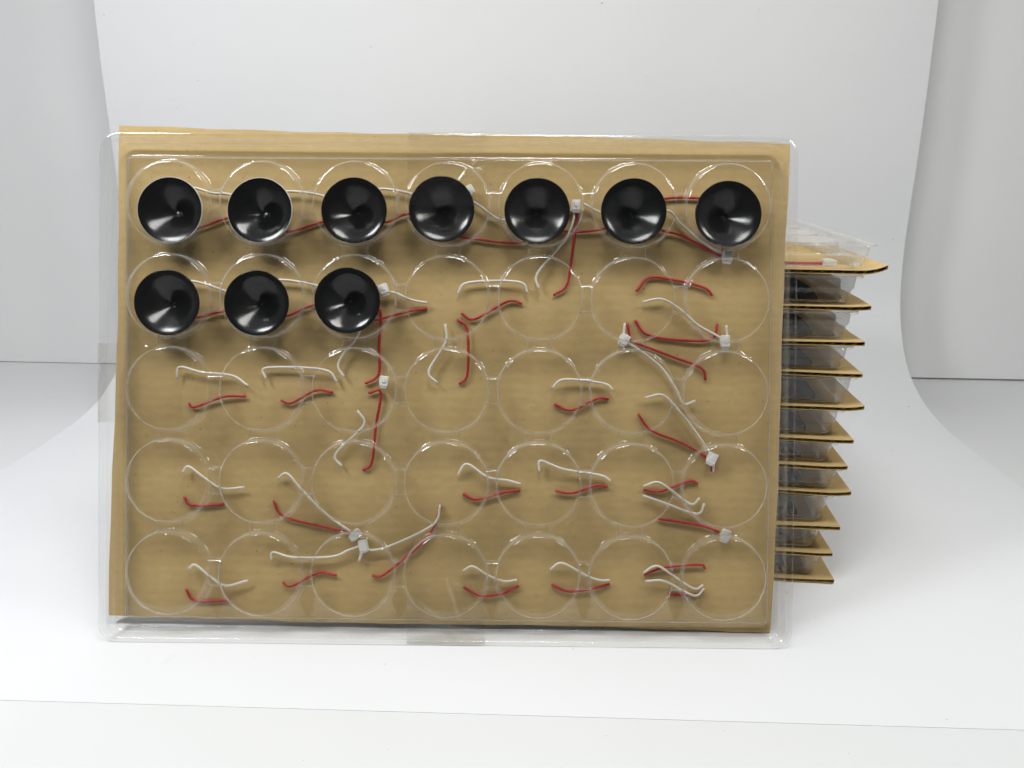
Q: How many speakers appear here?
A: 10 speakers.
